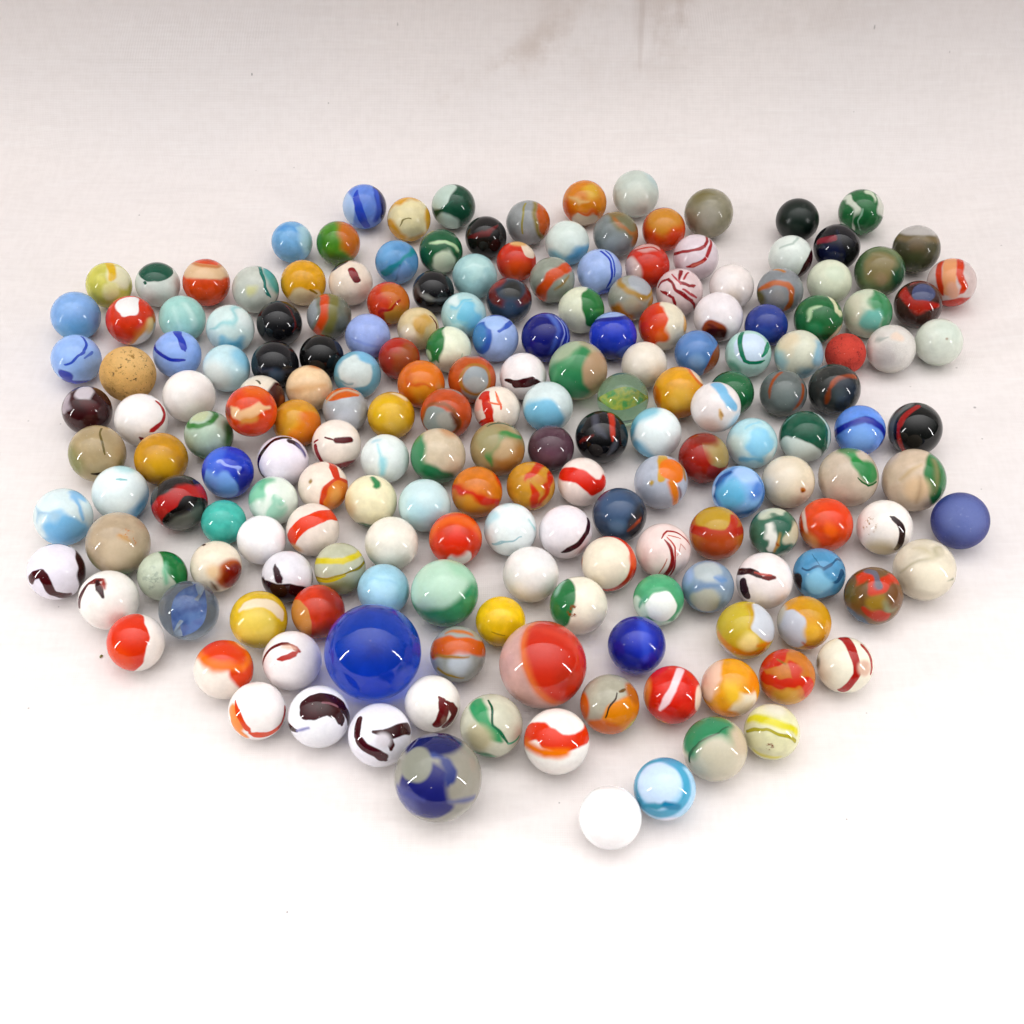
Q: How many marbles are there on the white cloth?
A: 192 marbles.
